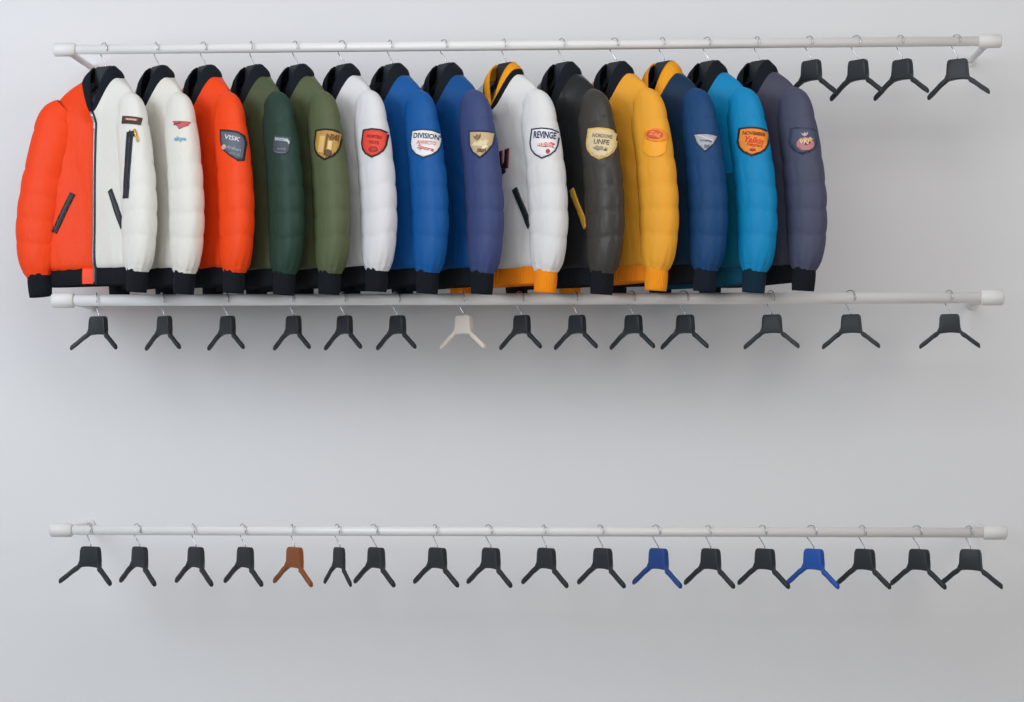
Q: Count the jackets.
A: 14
